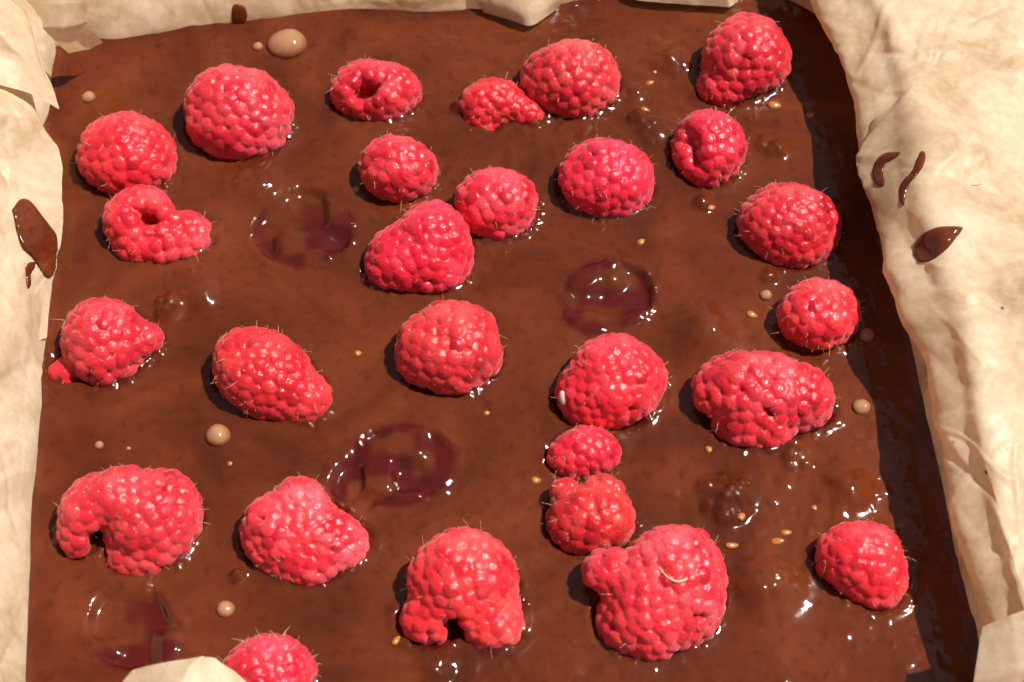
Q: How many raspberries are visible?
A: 27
